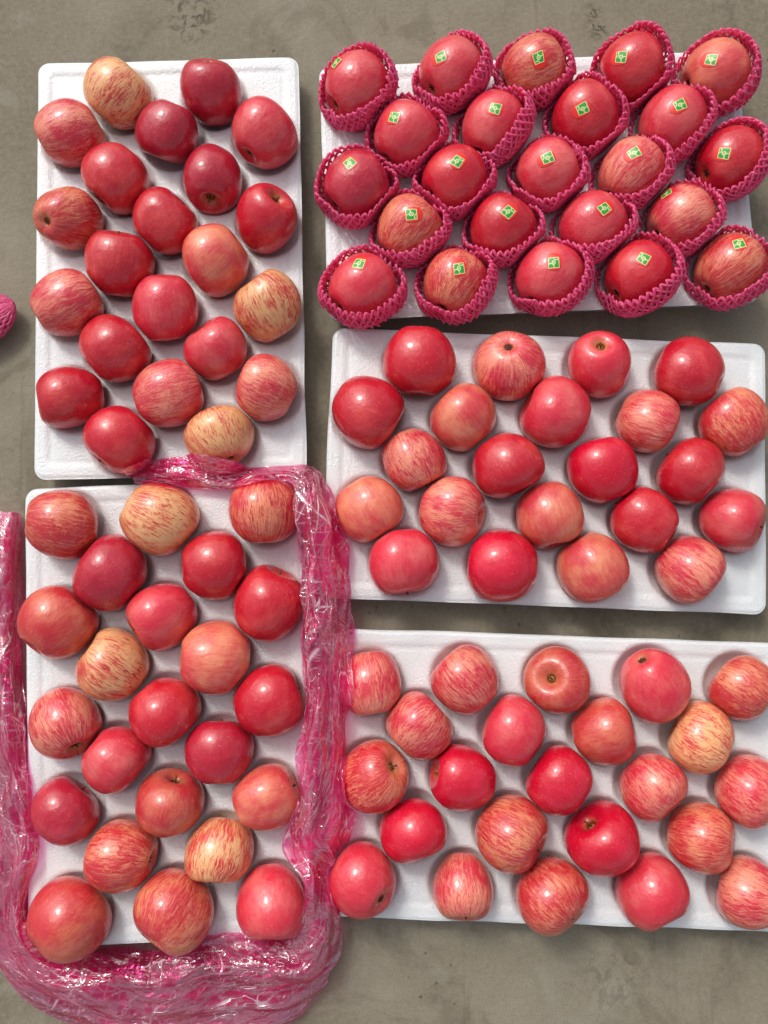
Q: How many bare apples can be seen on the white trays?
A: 90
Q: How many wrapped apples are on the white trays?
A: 23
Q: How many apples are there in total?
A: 113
